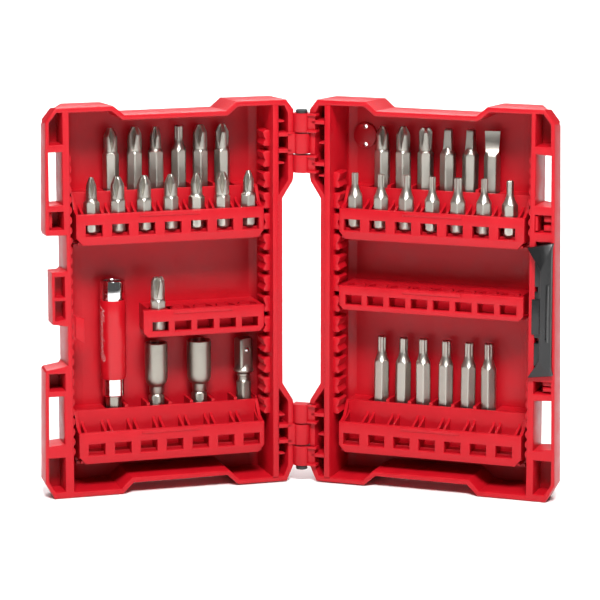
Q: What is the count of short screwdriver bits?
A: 15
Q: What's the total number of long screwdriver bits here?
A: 18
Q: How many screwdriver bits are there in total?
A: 33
